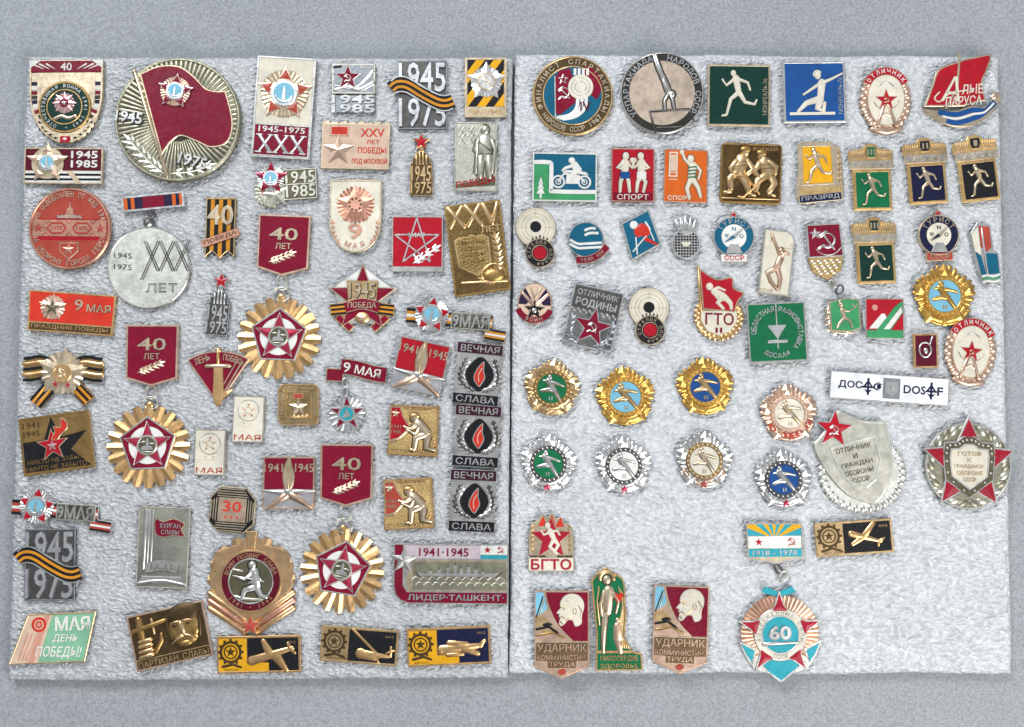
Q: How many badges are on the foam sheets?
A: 99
